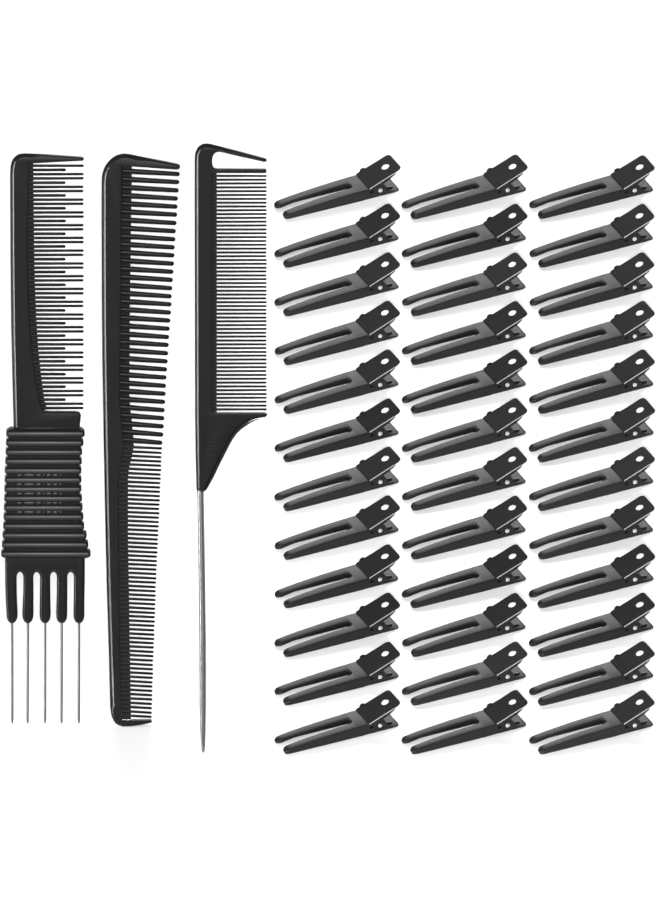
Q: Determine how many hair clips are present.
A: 36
